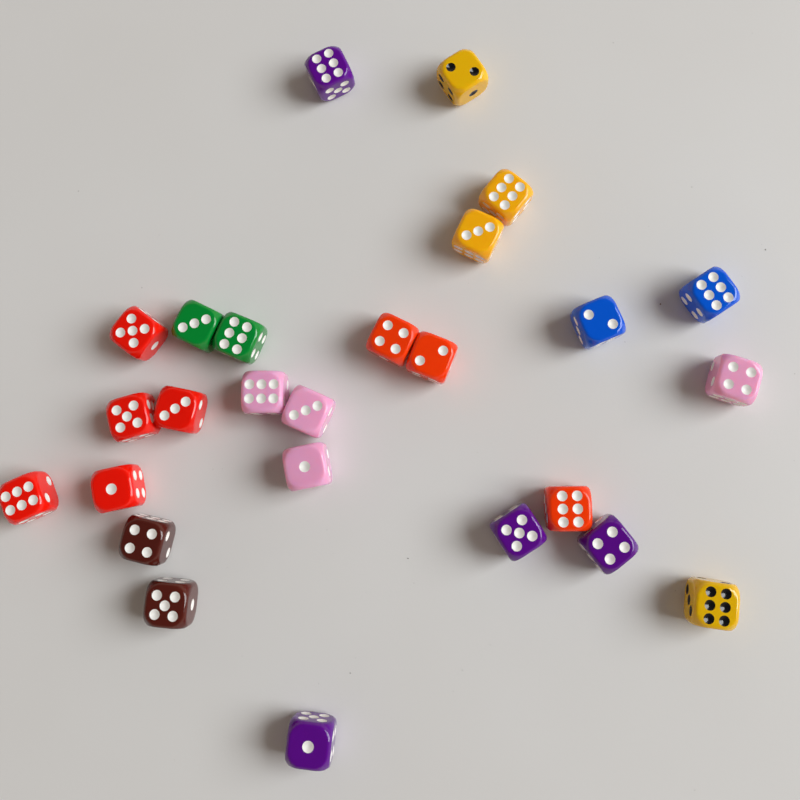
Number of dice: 26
